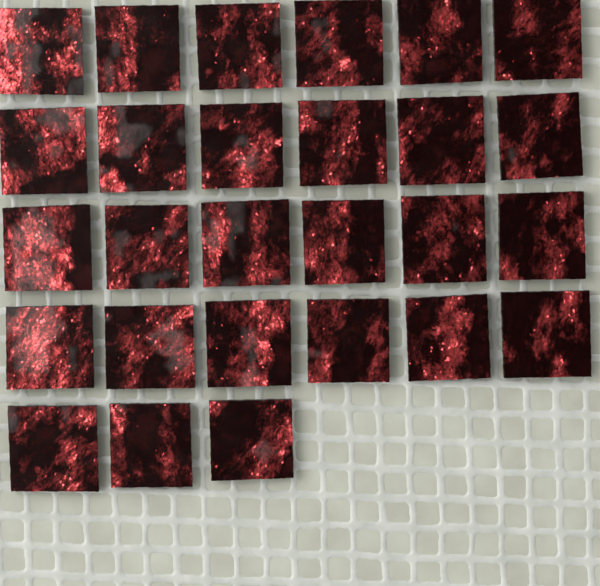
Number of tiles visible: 27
